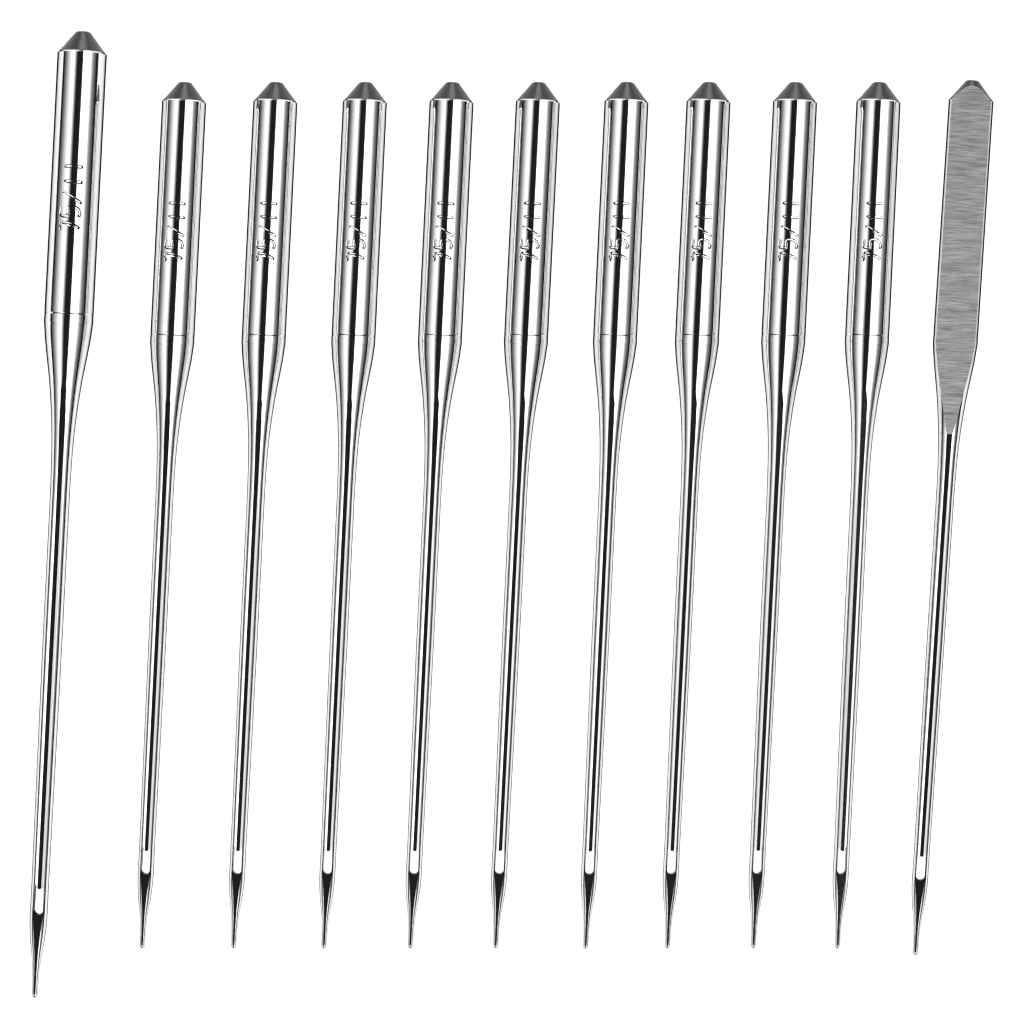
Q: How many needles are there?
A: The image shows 11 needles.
